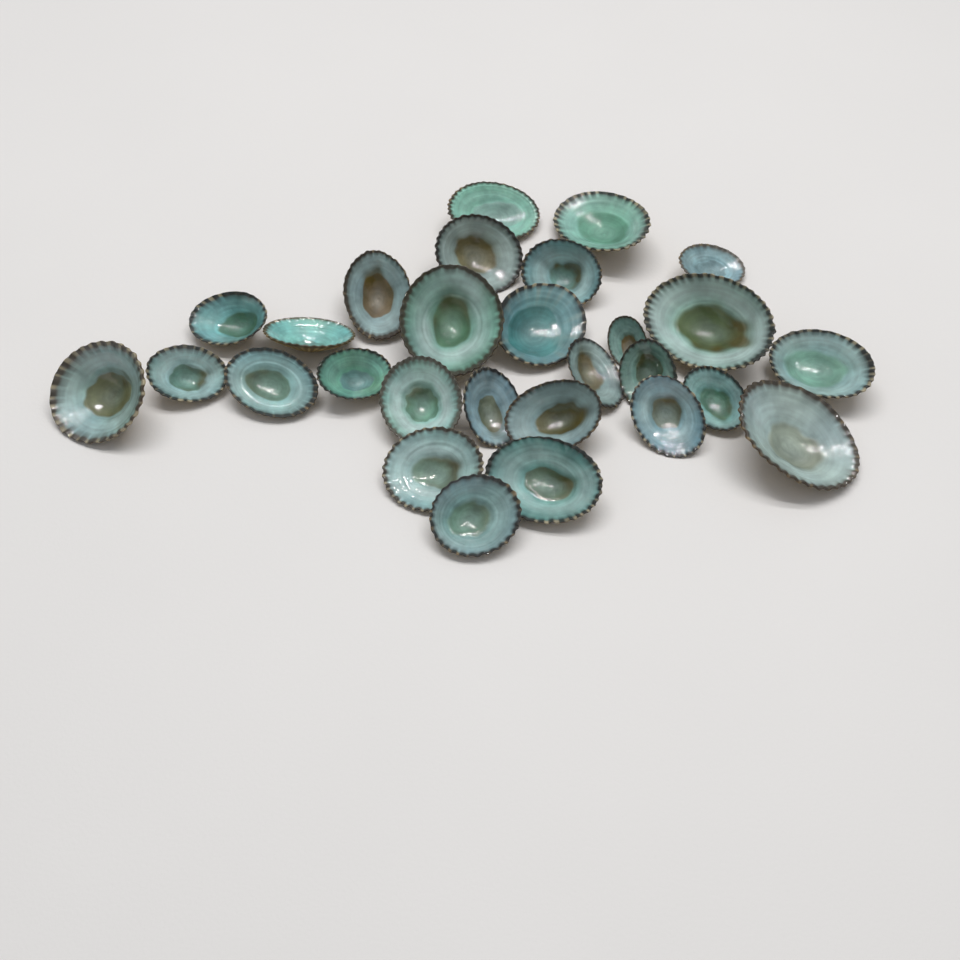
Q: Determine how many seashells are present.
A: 28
